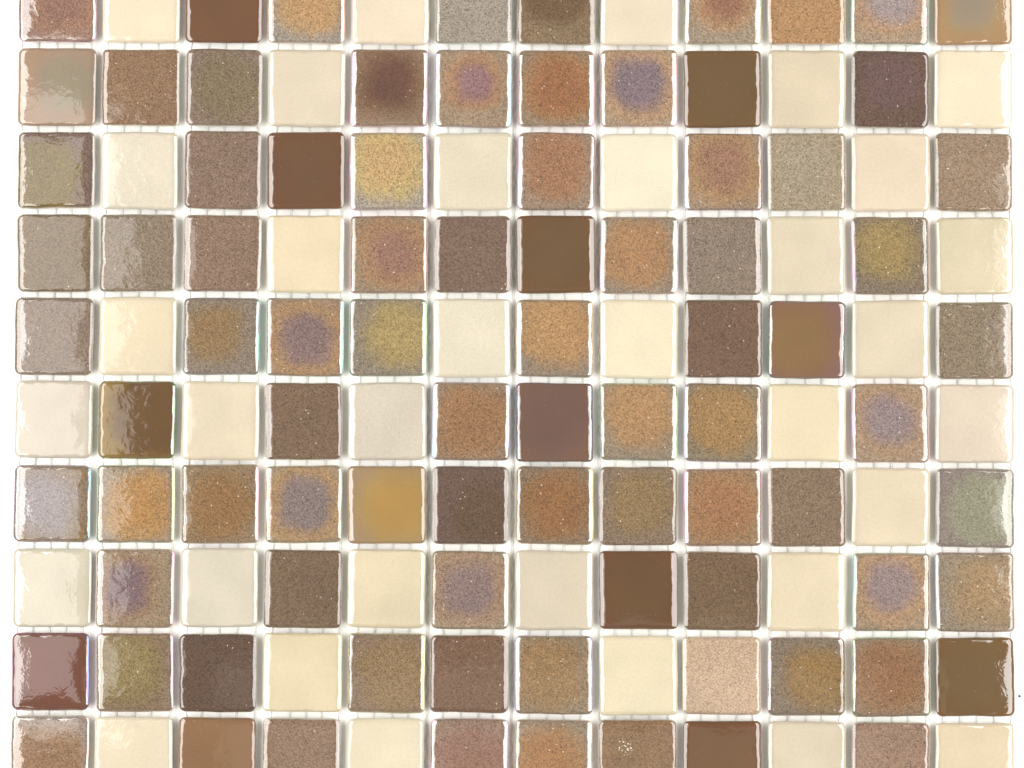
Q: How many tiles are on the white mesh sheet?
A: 120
